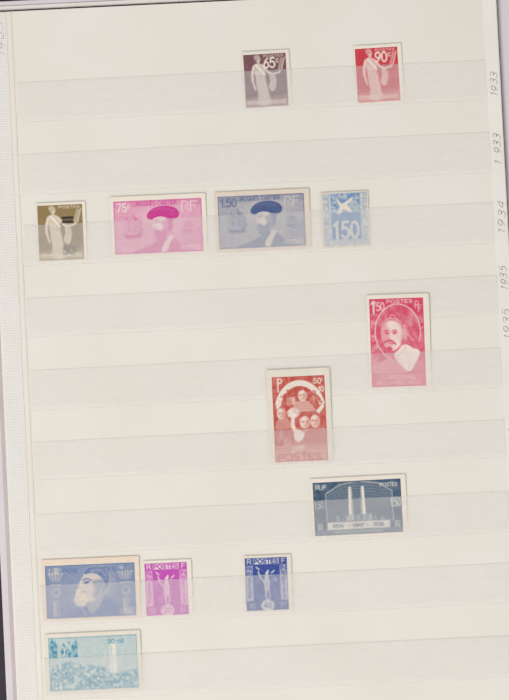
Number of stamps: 13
